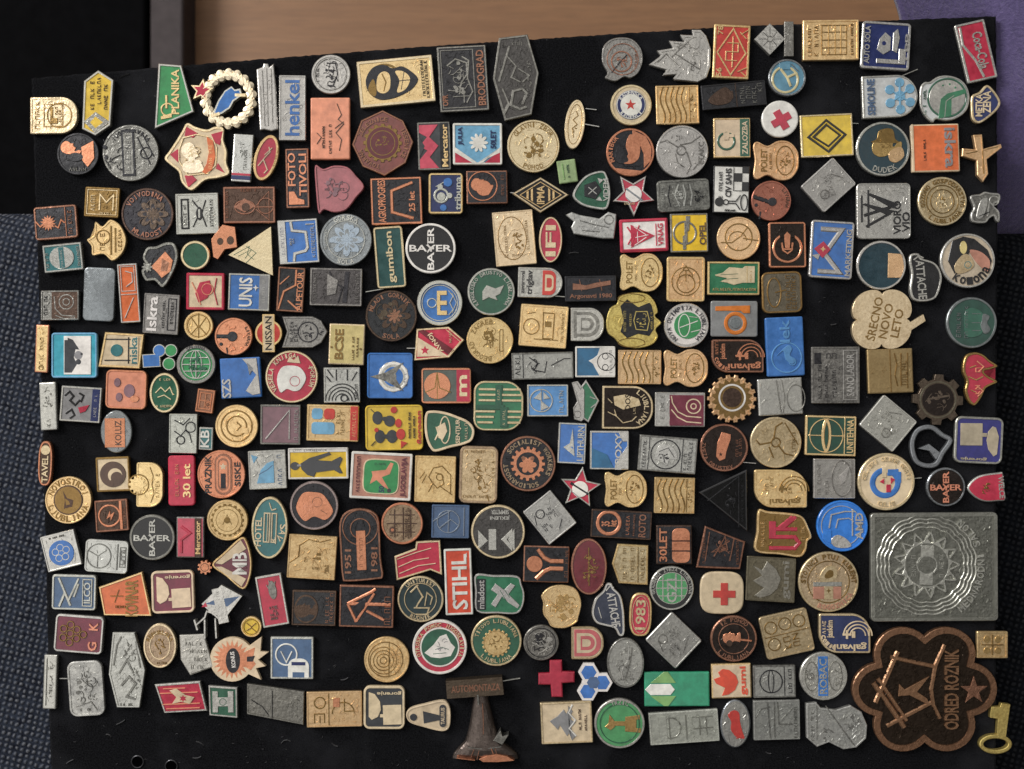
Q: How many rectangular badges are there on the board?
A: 124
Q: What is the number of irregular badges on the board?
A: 80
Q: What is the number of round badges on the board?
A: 54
